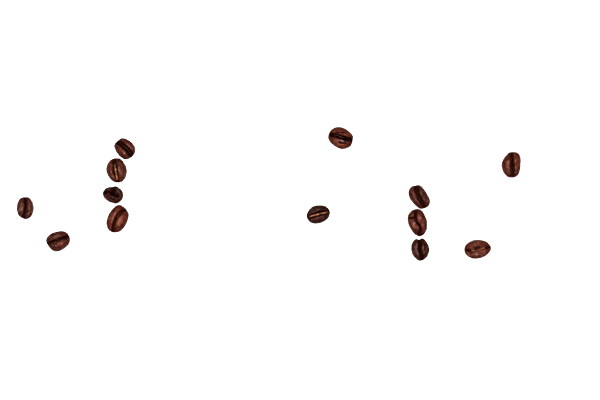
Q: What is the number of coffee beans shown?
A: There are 13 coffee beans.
